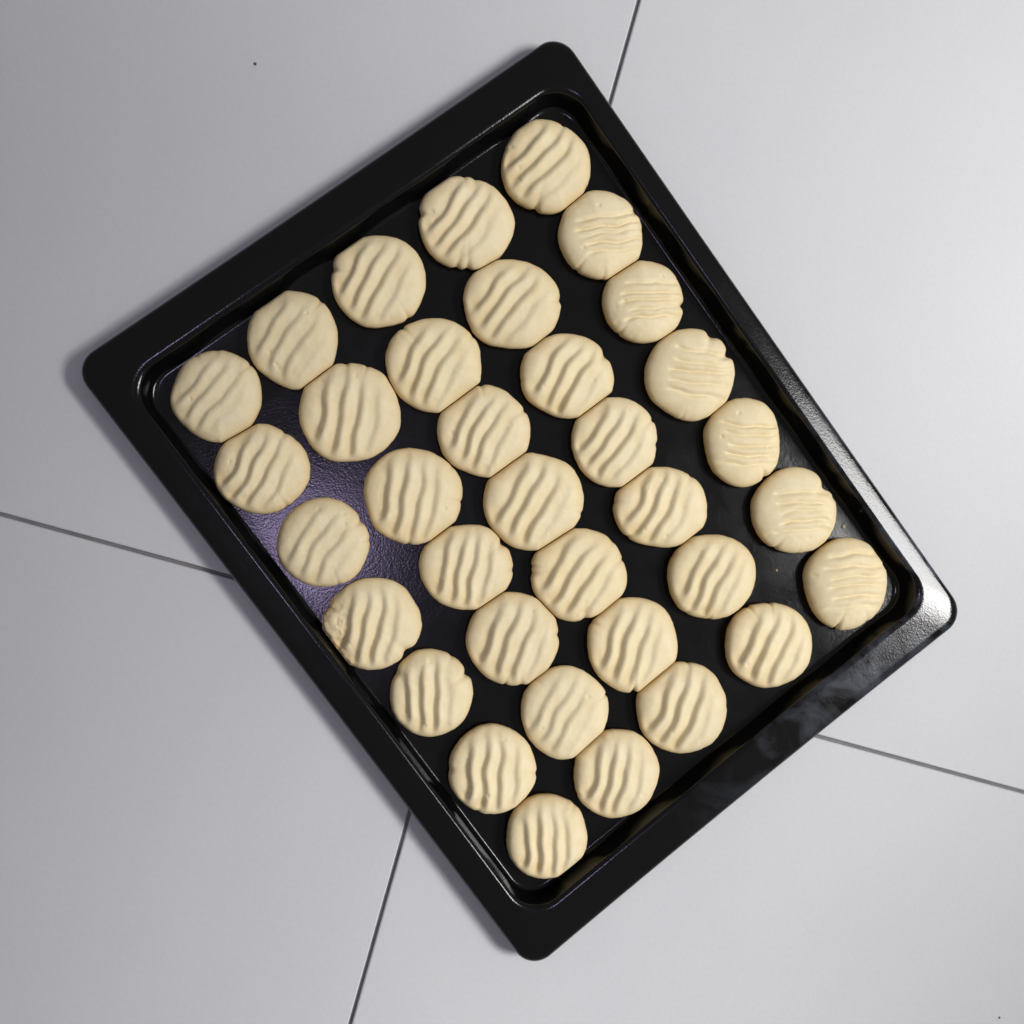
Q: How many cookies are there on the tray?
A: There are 35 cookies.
